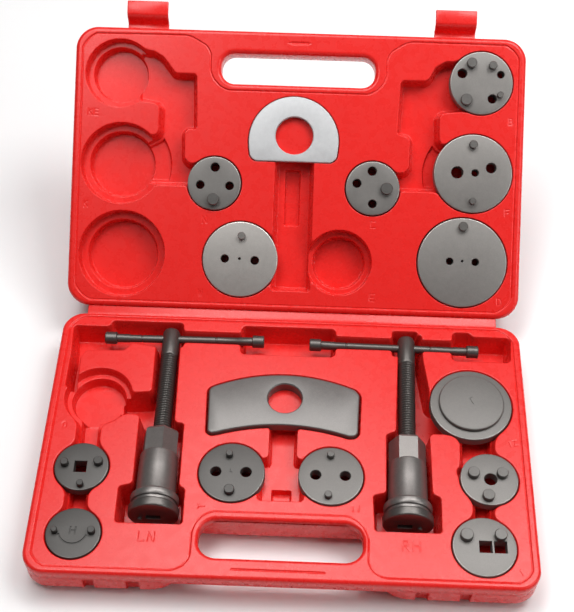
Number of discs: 13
